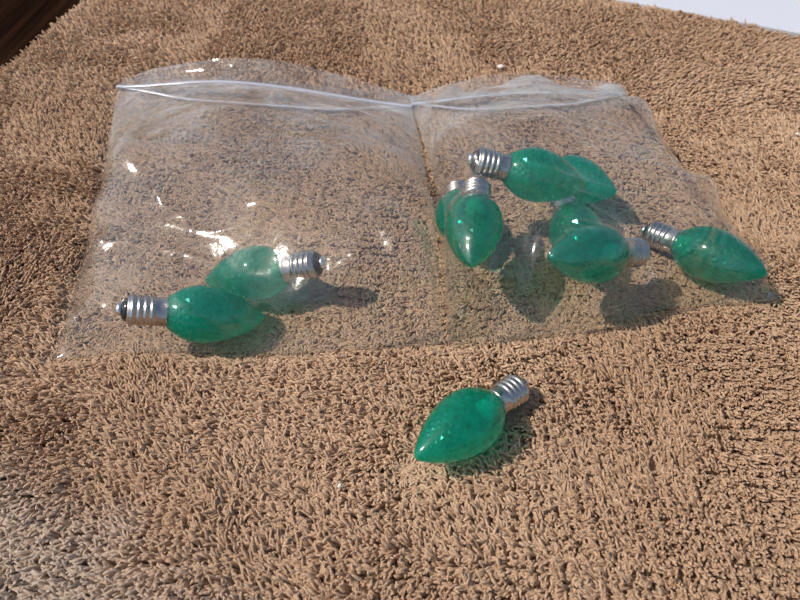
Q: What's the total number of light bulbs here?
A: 10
